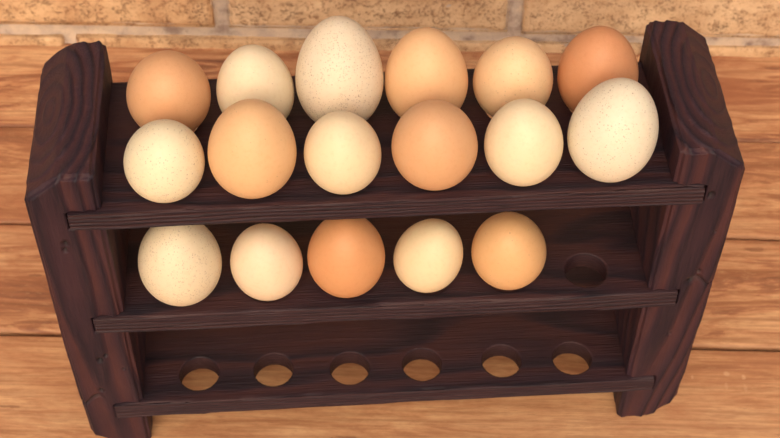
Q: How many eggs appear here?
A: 17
